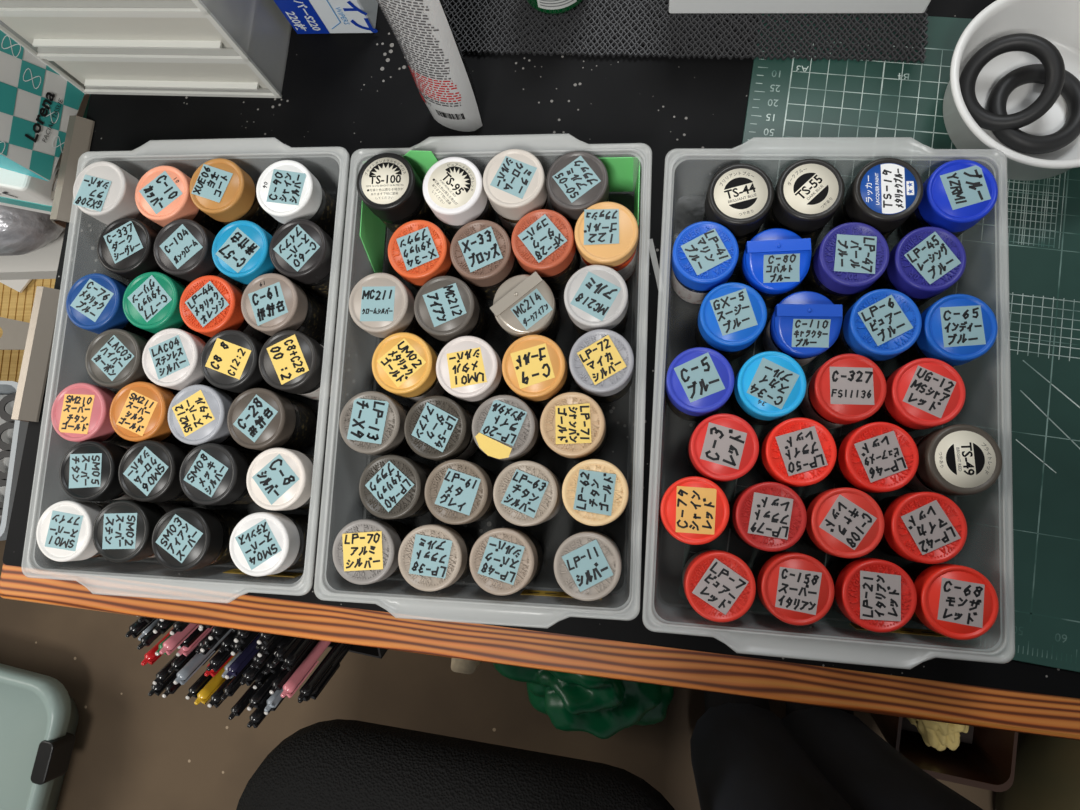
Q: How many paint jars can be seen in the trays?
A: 84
